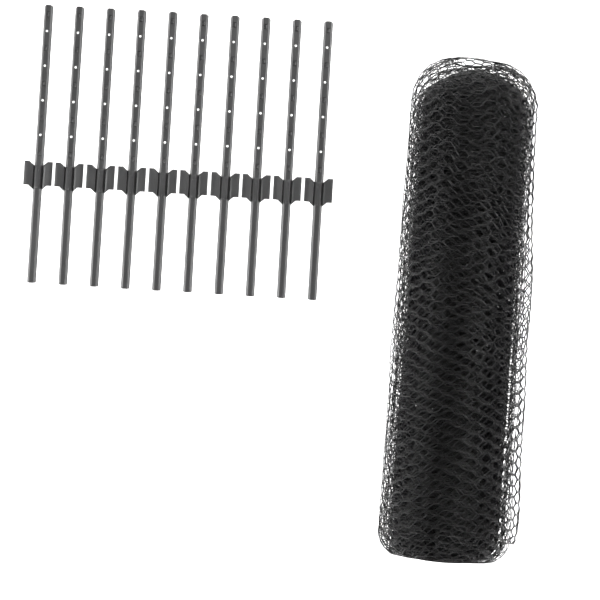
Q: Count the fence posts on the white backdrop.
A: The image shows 10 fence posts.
